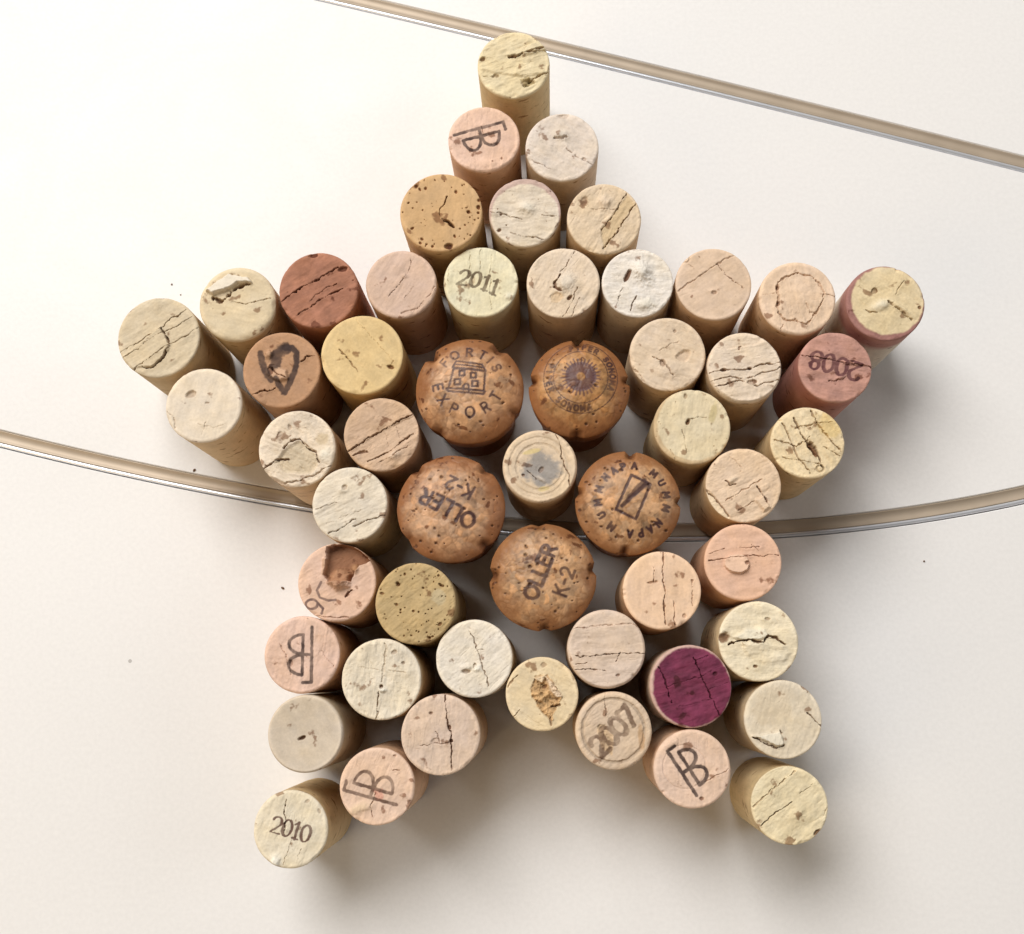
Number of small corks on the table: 48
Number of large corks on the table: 5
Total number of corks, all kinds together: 53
